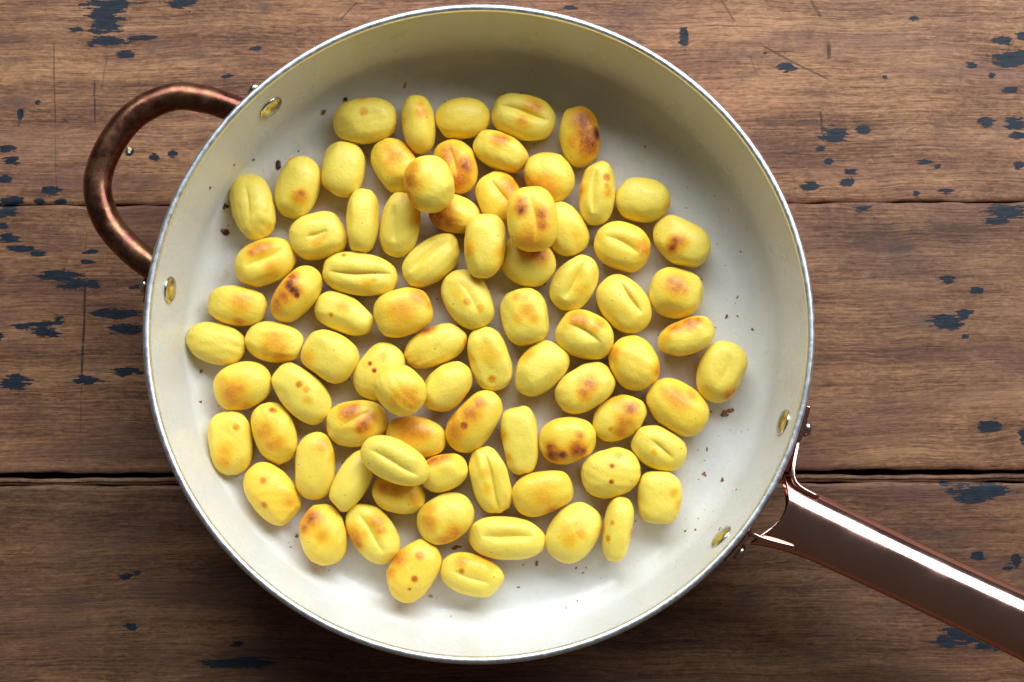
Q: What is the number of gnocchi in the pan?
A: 82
